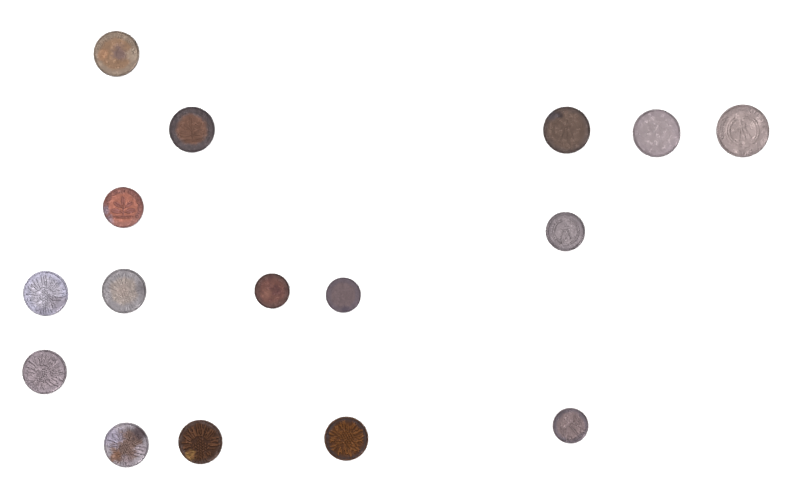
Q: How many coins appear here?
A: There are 16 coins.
